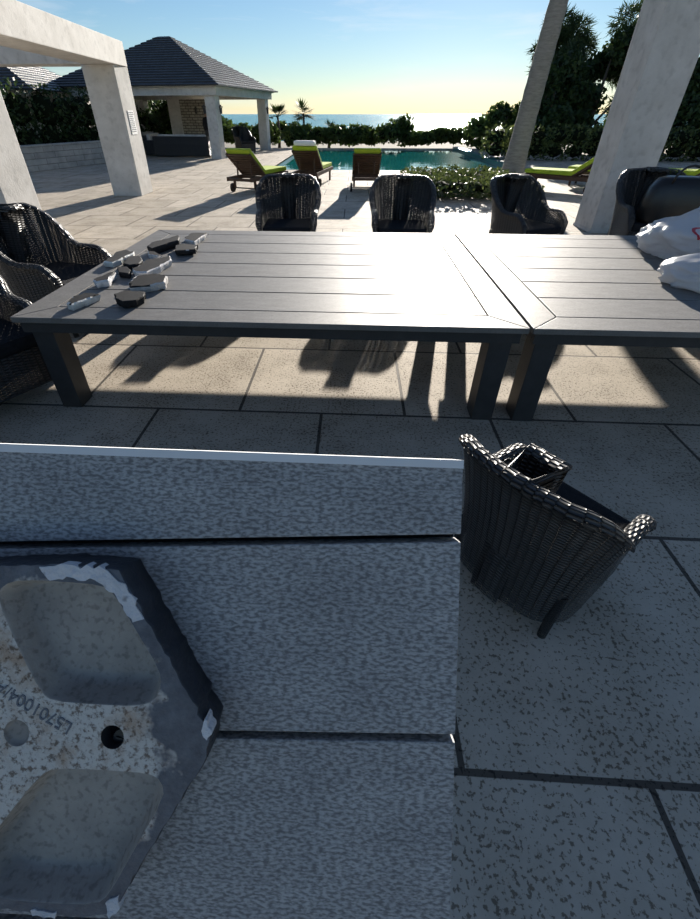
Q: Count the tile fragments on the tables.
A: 12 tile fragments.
